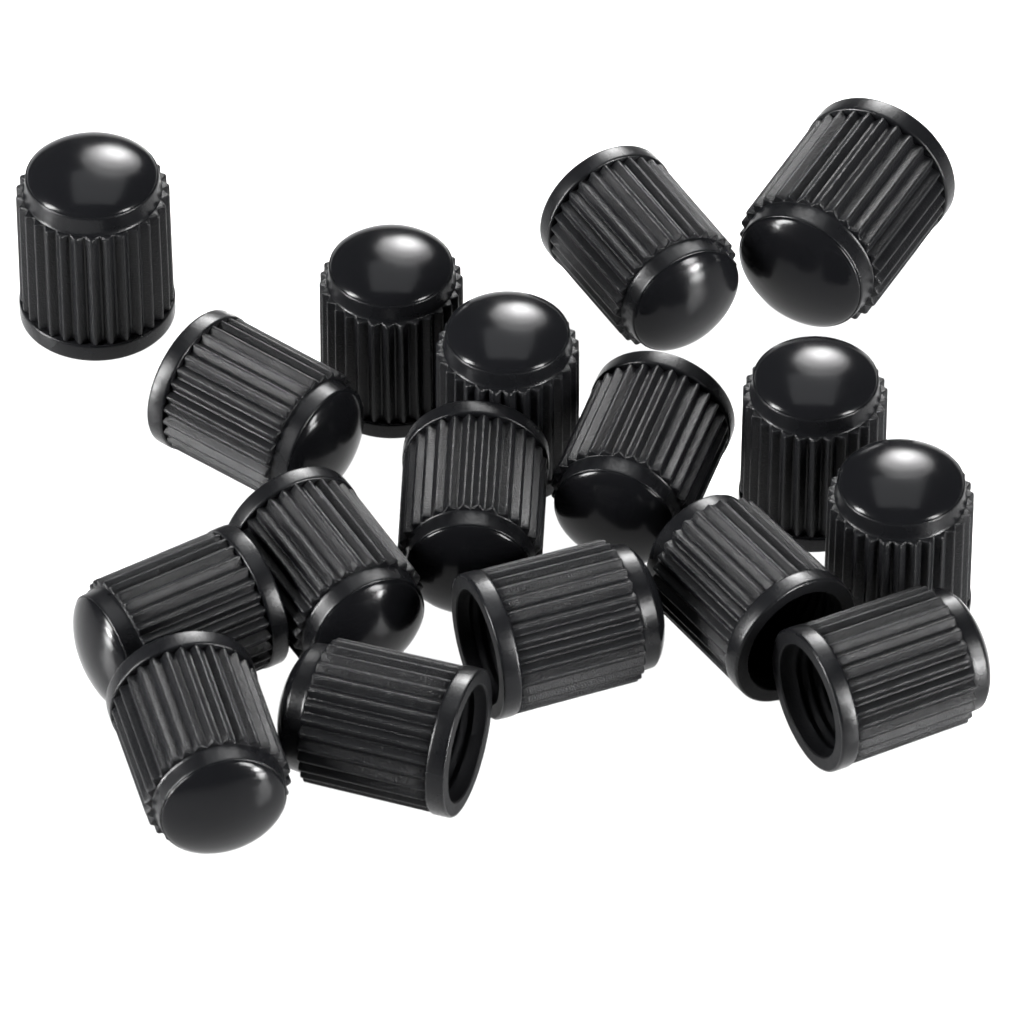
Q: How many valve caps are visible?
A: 17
